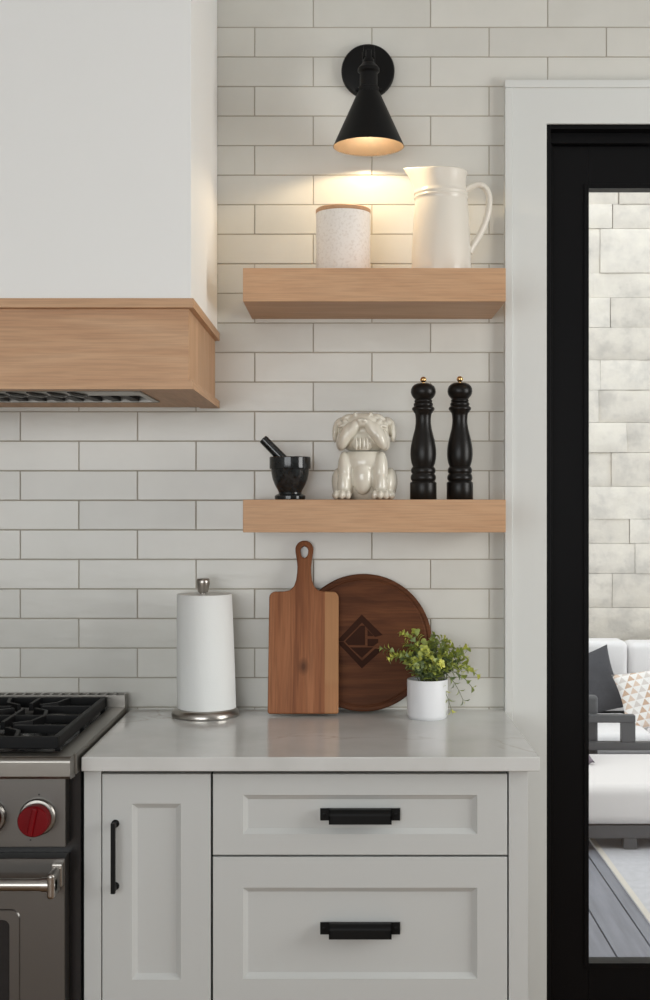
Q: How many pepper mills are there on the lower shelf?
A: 2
